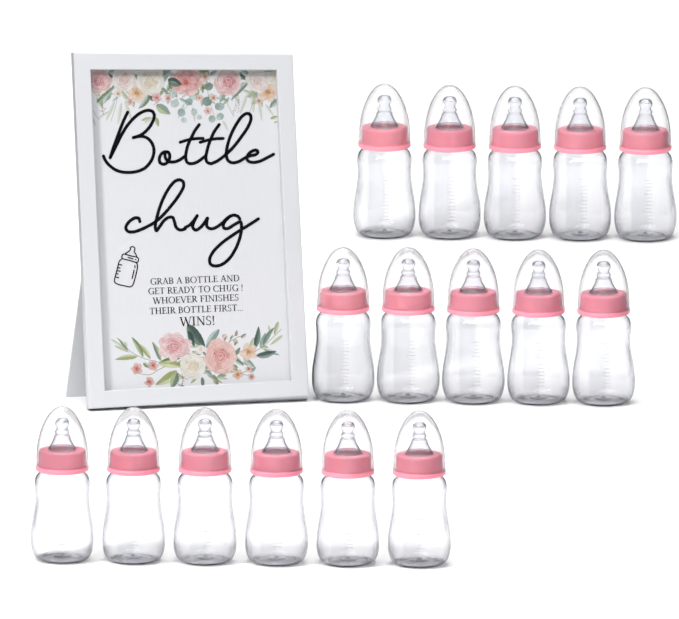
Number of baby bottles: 16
